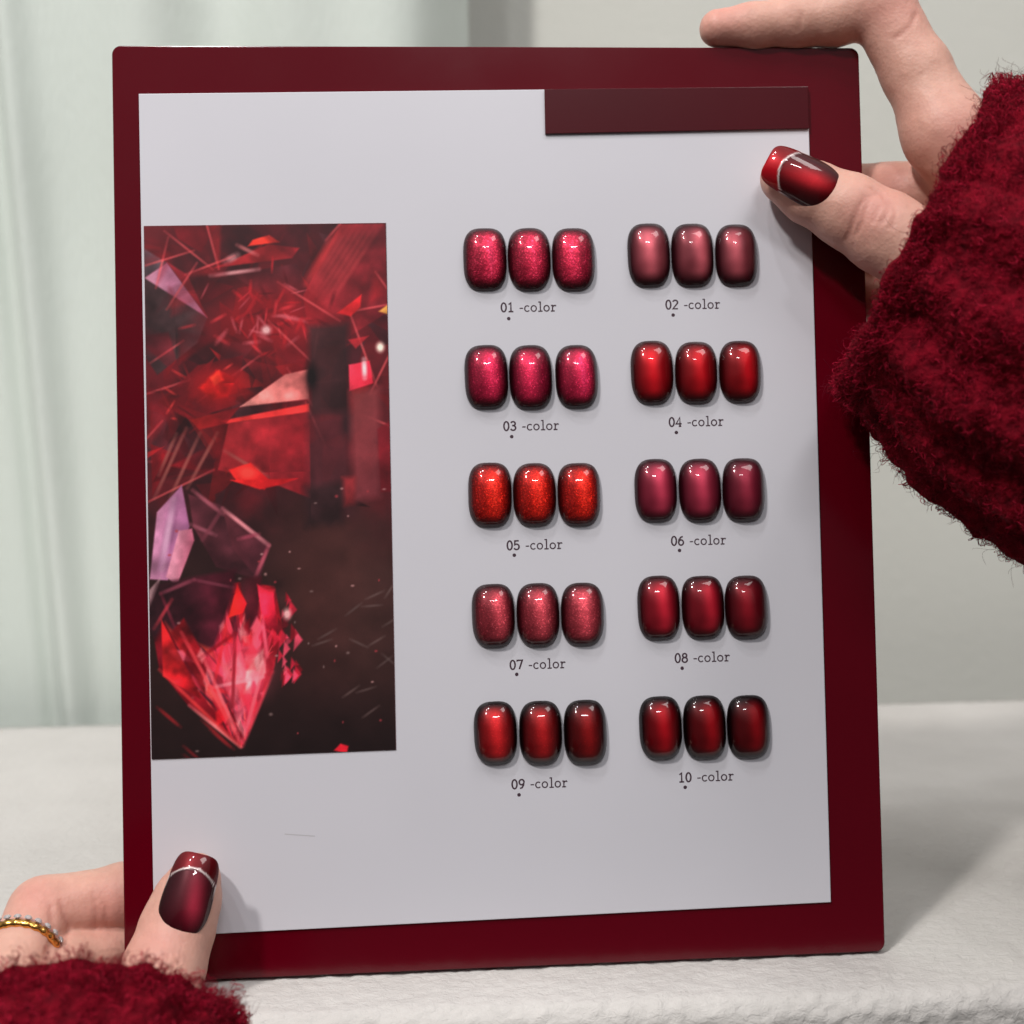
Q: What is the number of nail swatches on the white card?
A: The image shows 30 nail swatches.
